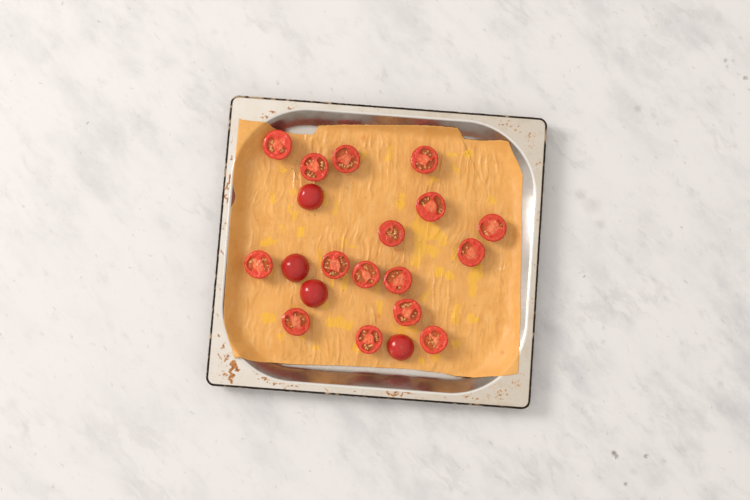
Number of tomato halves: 20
